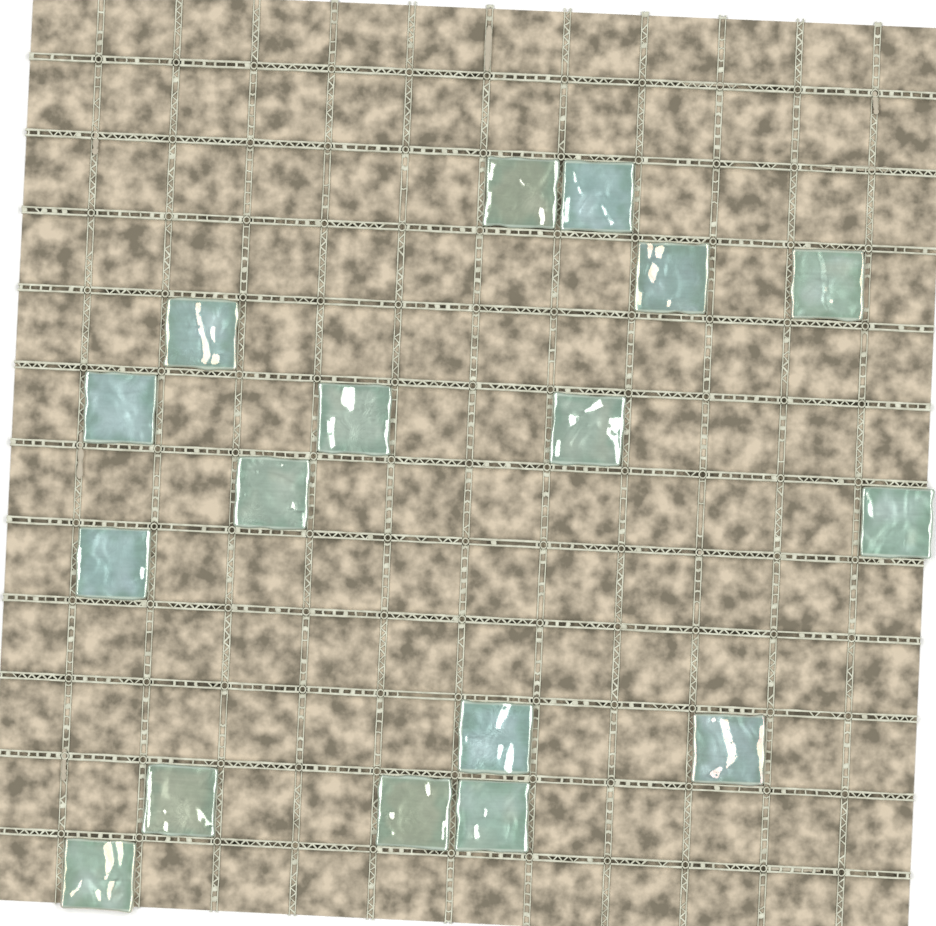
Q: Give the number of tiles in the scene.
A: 17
